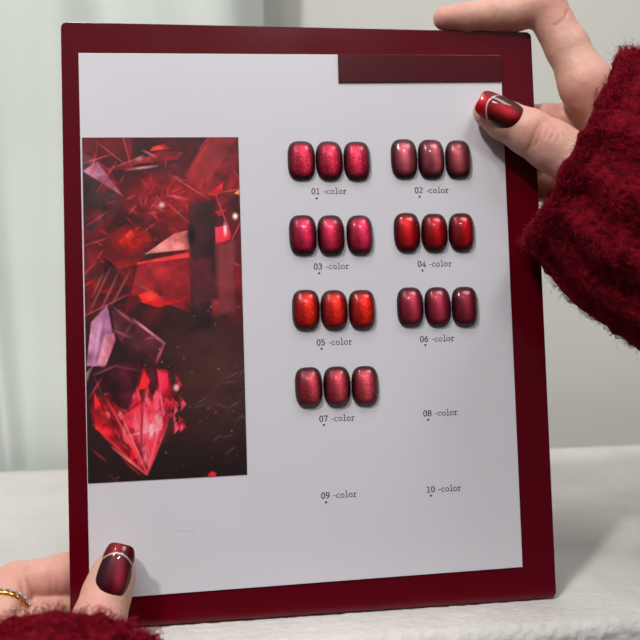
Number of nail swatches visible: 21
